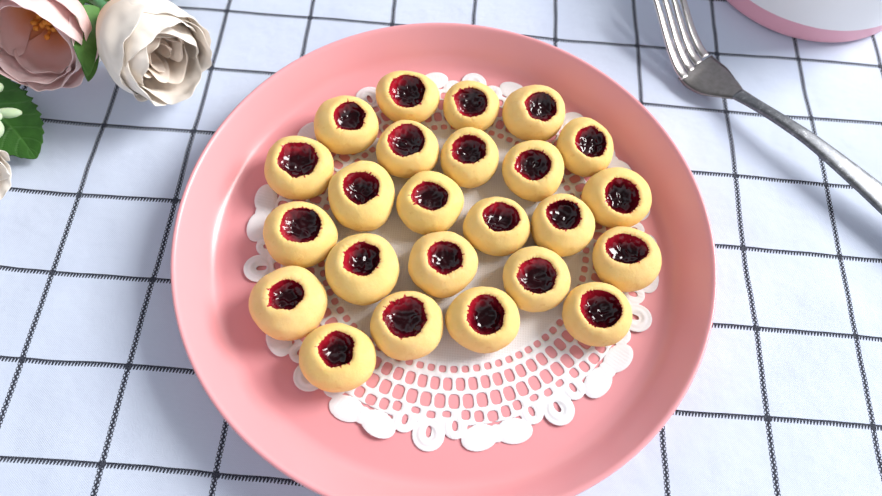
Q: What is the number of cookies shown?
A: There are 24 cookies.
